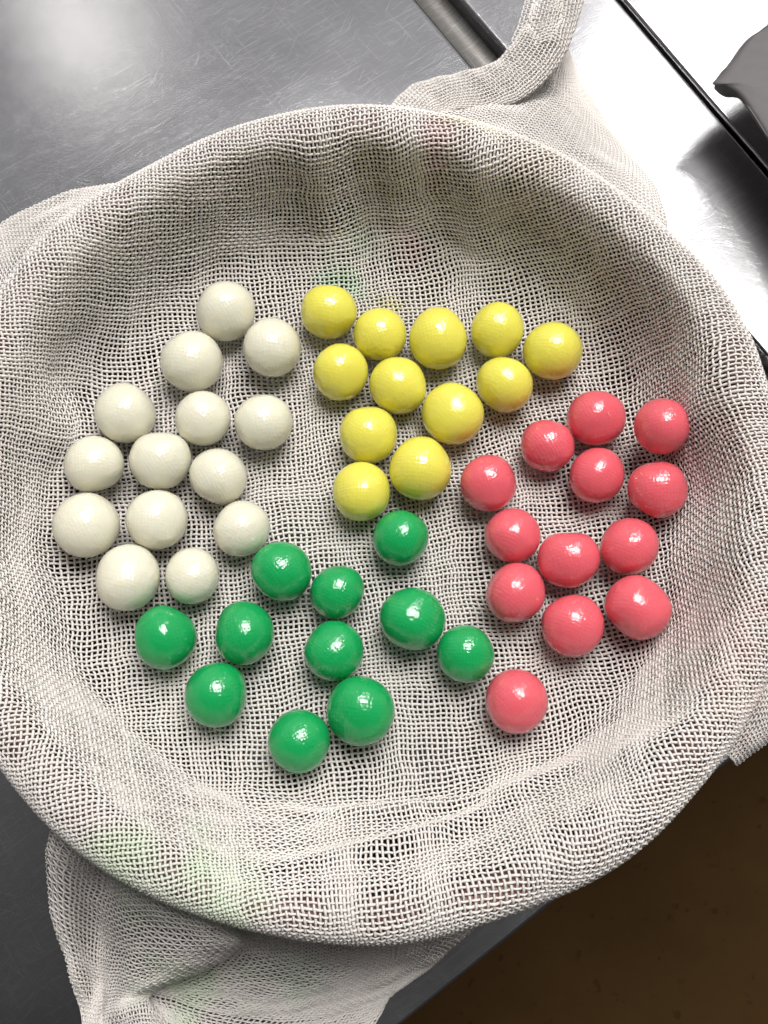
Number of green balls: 11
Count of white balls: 14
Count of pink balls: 13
